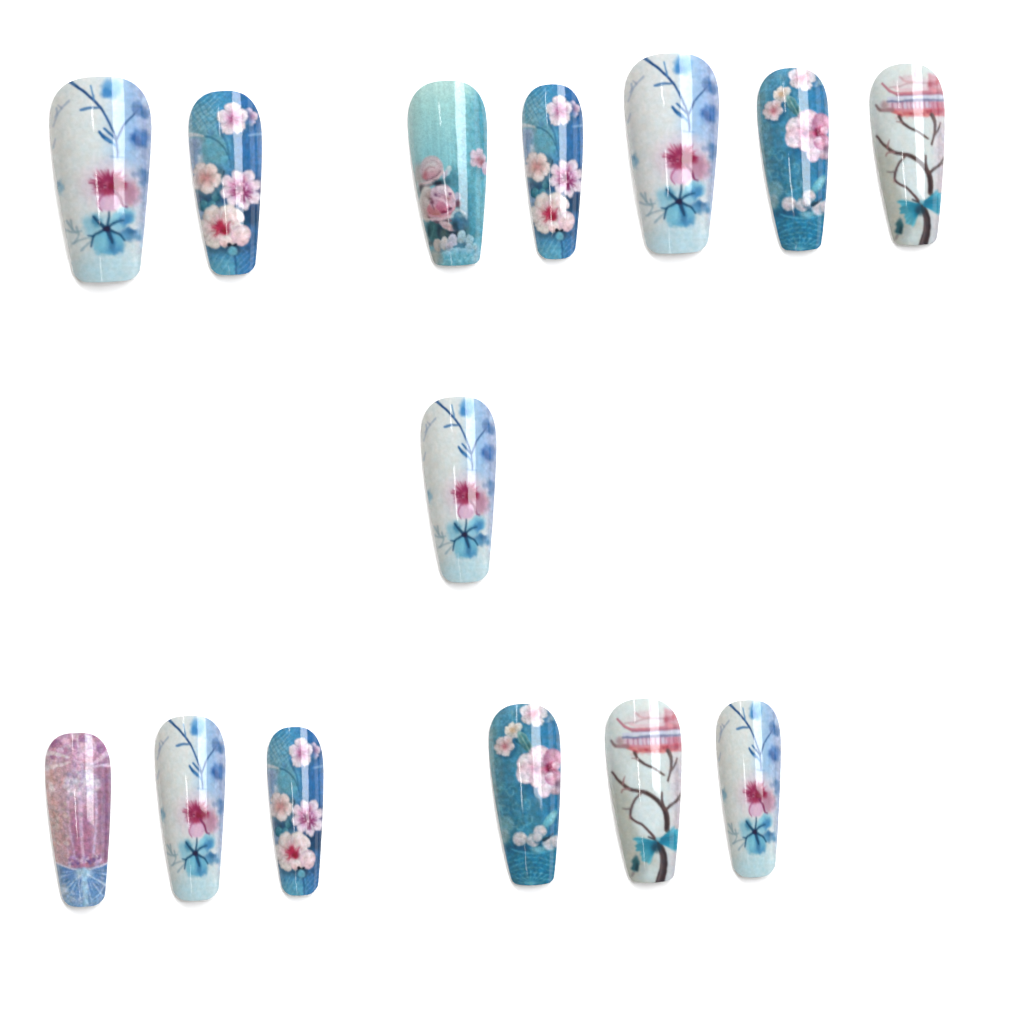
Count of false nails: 14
